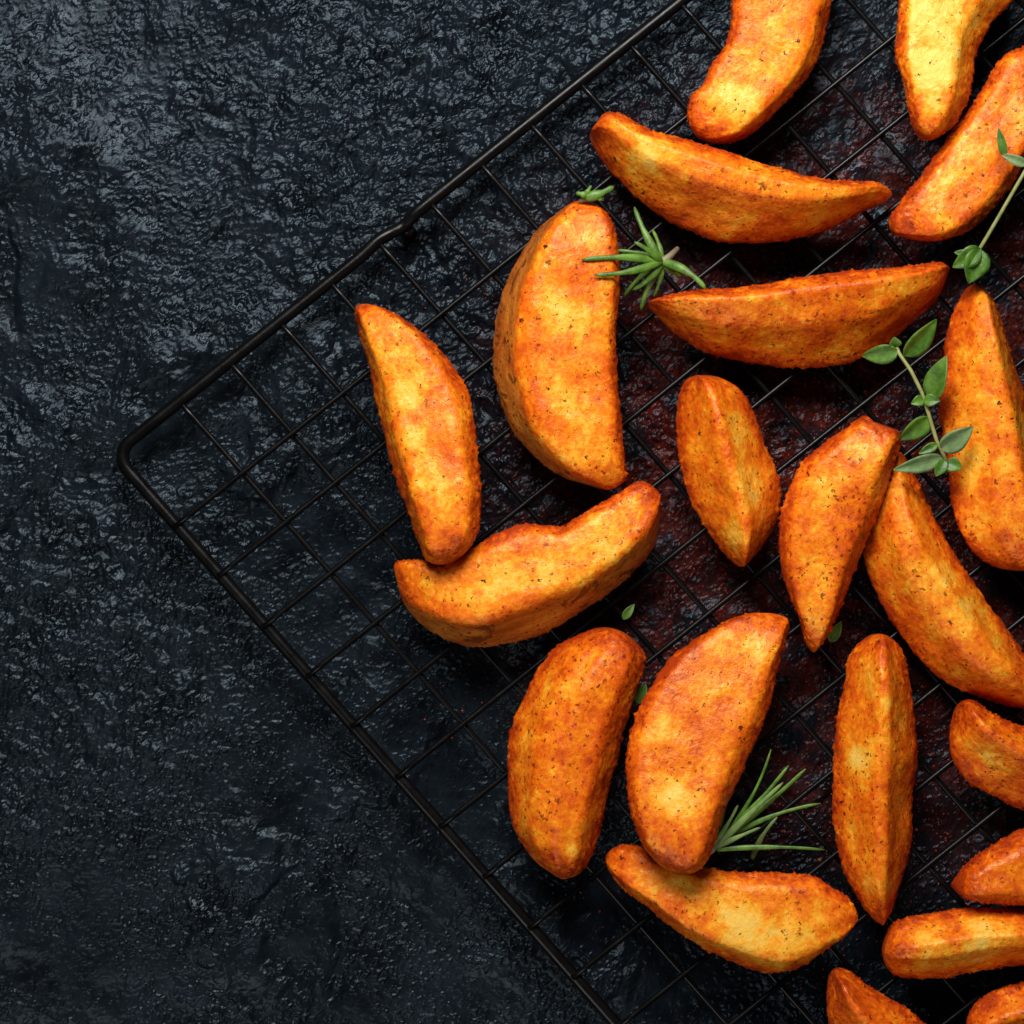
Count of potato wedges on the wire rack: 21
